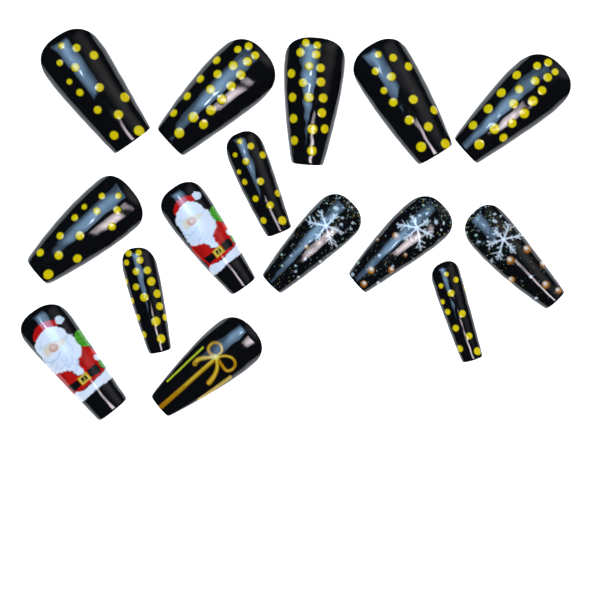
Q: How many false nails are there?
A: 15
